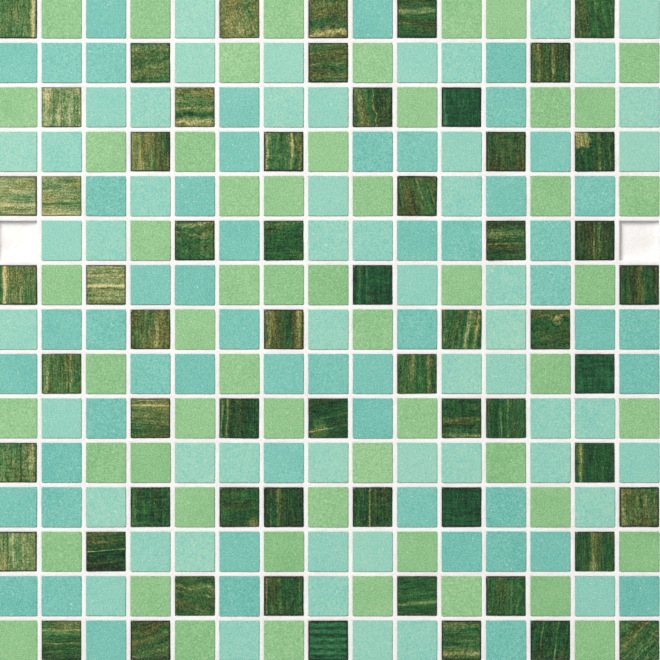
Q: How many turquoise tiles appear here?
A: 107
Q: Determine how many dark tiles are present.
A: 60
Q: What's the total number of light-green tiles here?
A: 56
